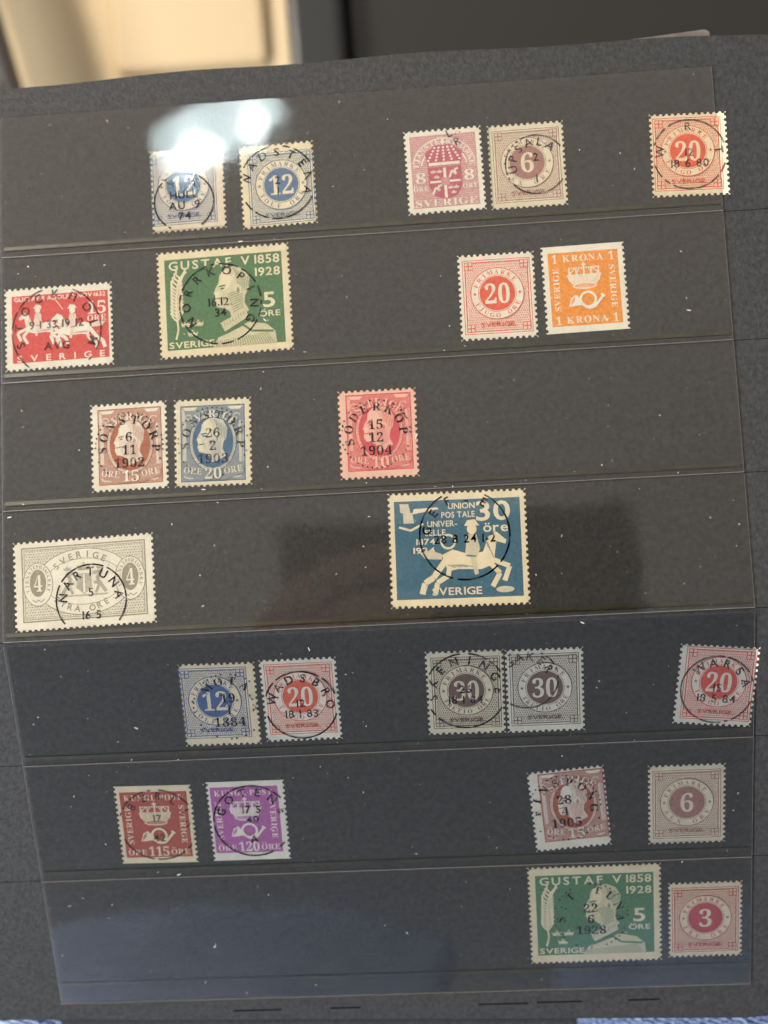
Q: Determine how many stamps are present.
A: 25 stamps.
